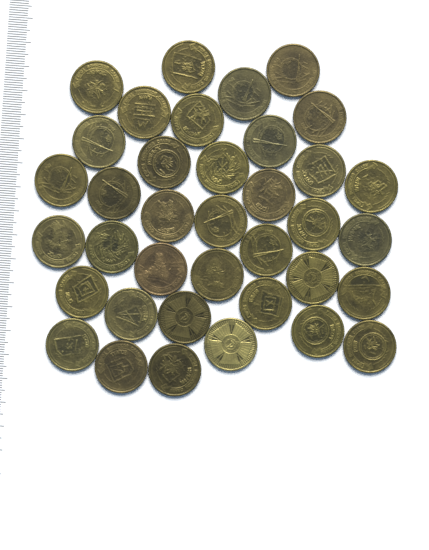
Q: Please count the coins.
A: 37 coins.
